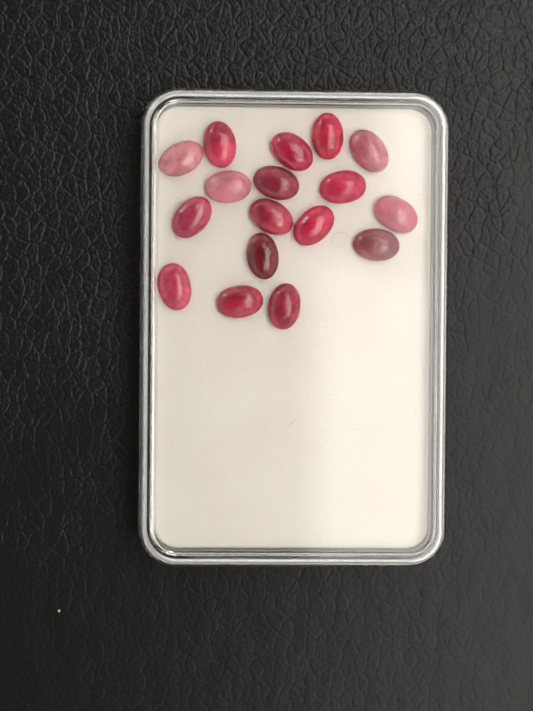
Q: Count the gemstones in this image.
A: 17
